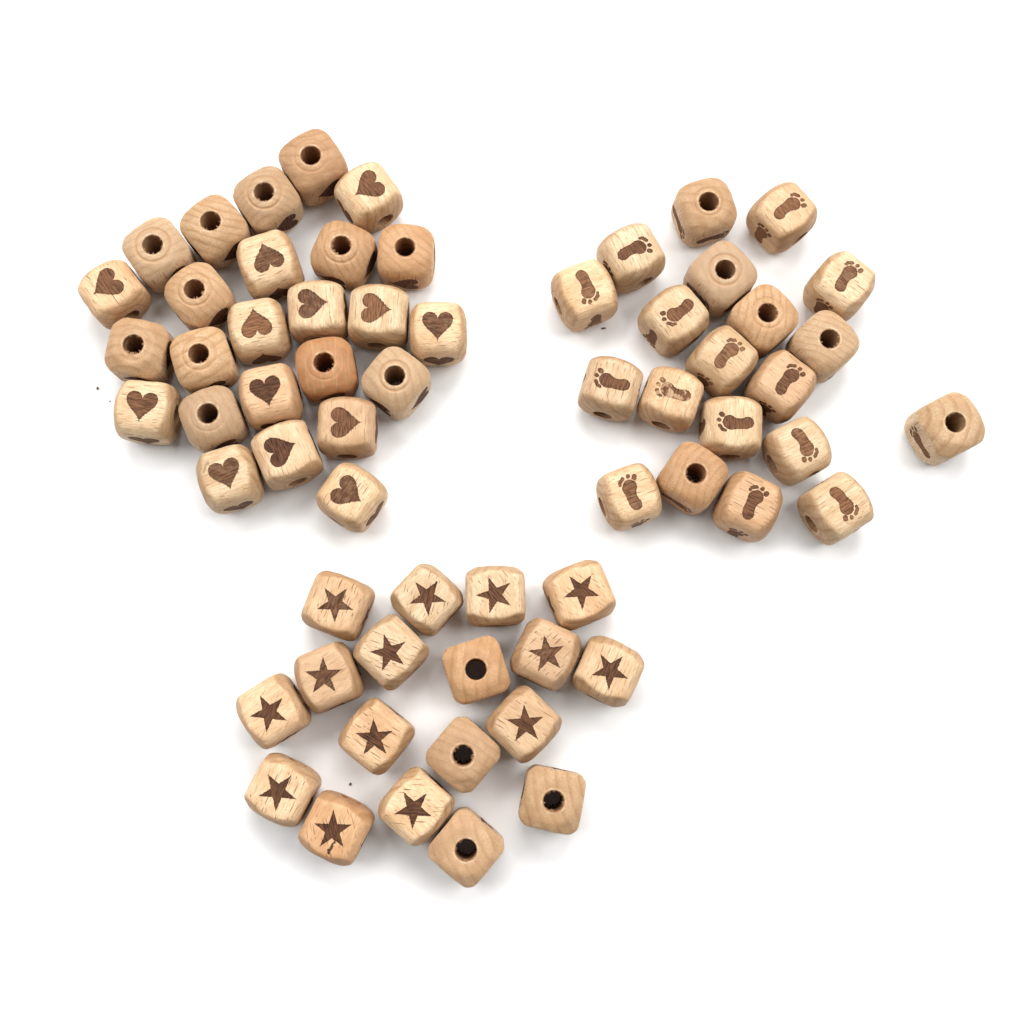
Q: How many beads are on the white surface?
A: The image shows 63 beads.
